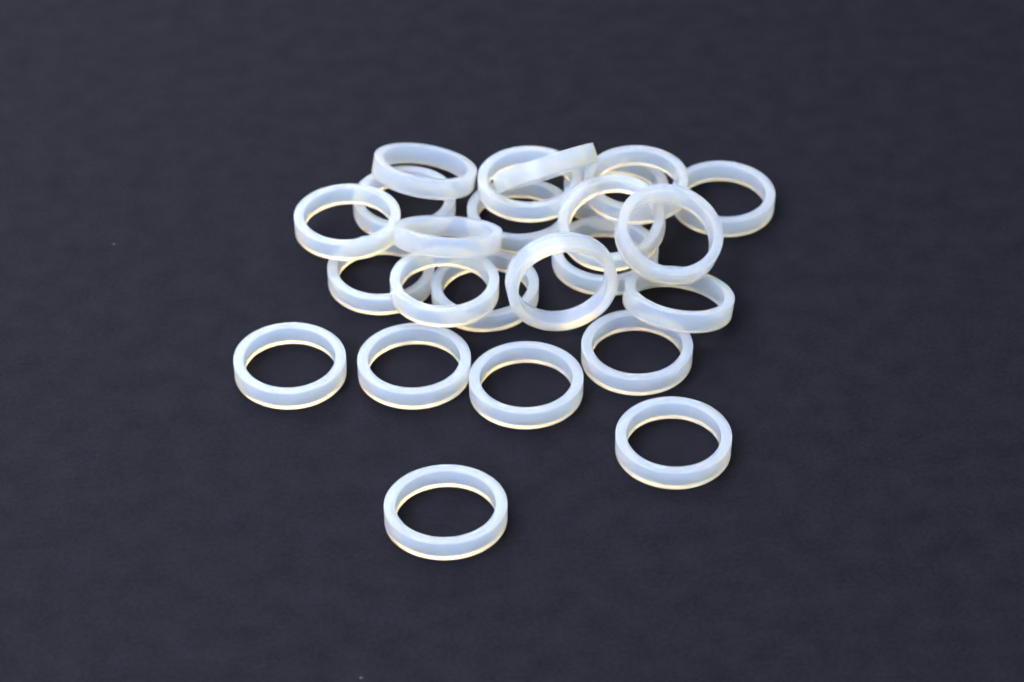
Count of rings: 24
